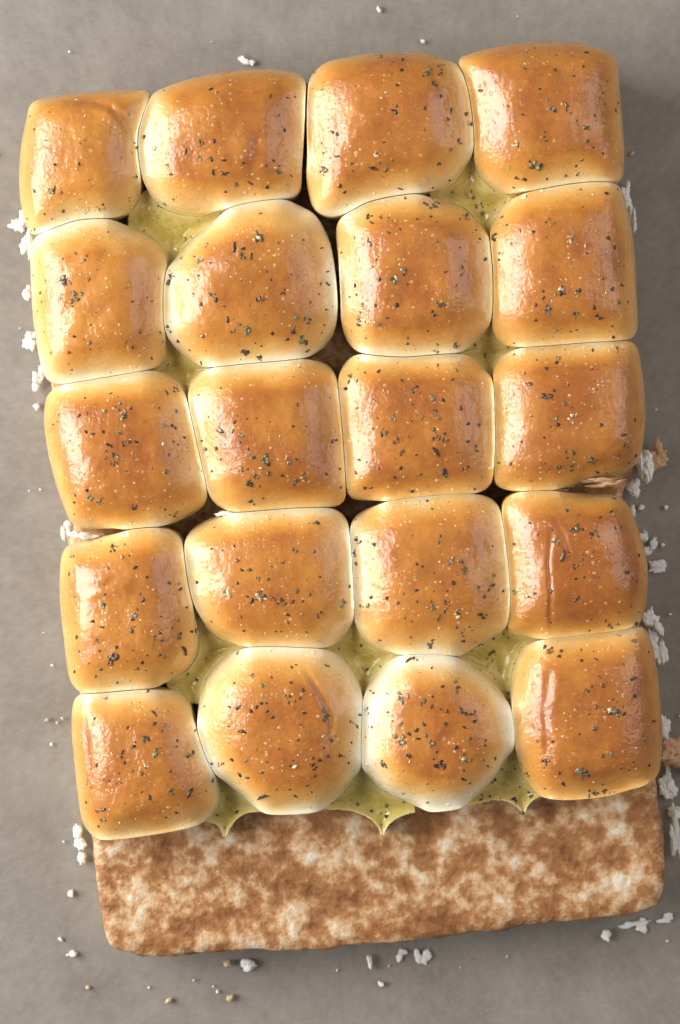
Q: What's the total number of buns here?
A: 20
